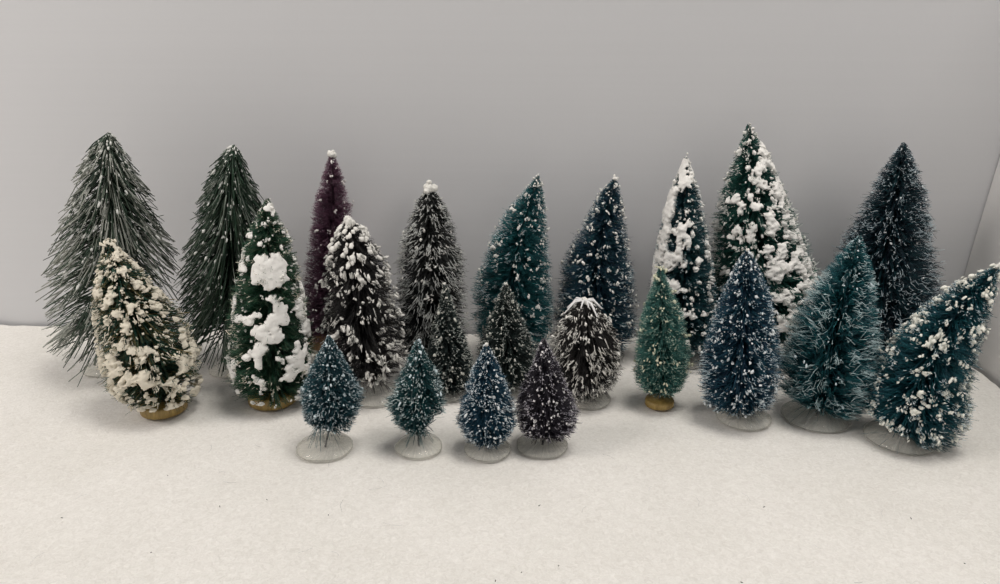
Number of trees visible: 23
